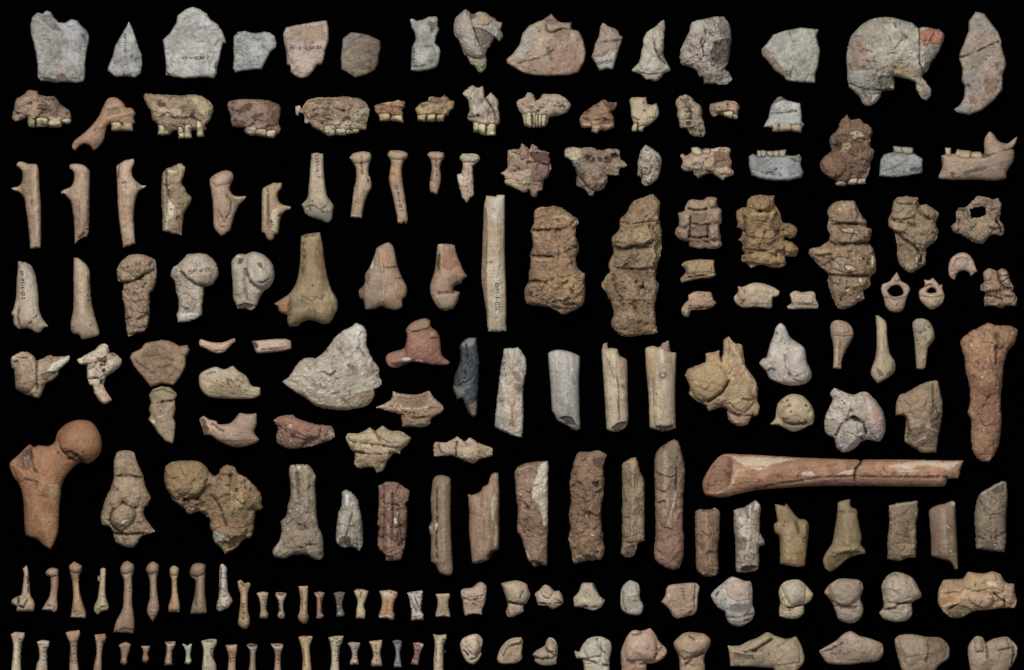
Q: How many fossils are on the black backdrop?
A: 179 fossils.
